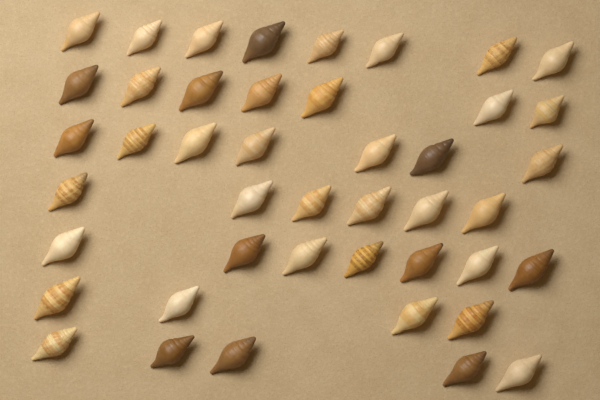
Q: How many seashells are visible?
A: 44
